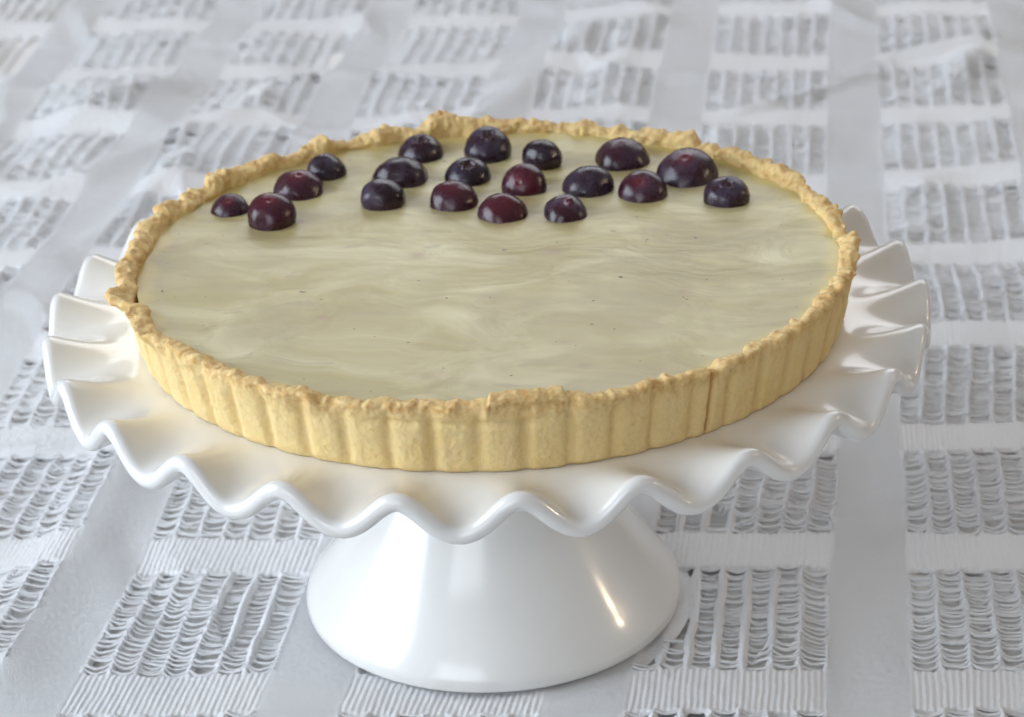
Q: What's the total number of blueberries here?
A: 19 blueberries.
